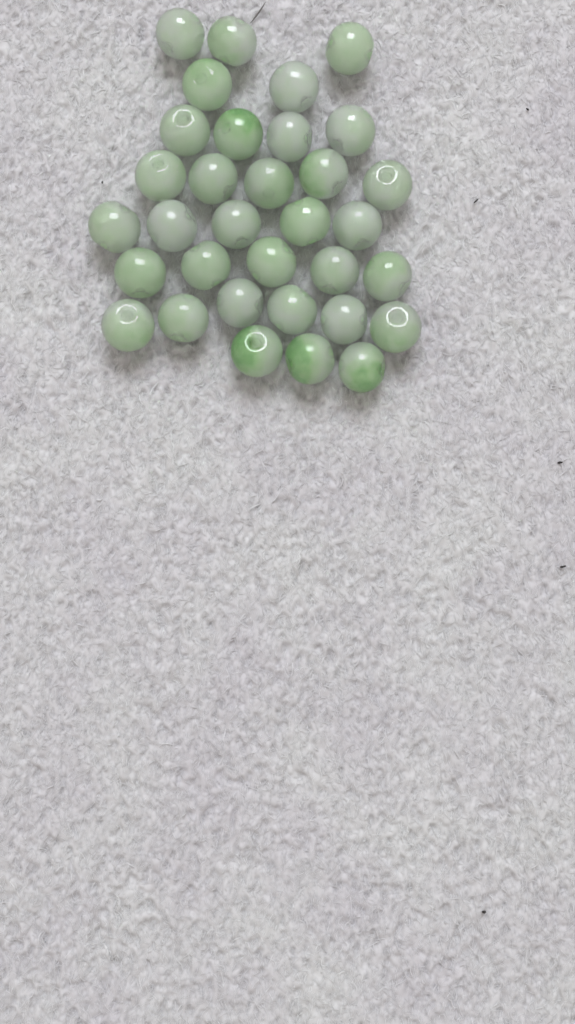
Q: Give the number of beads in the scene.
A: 33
